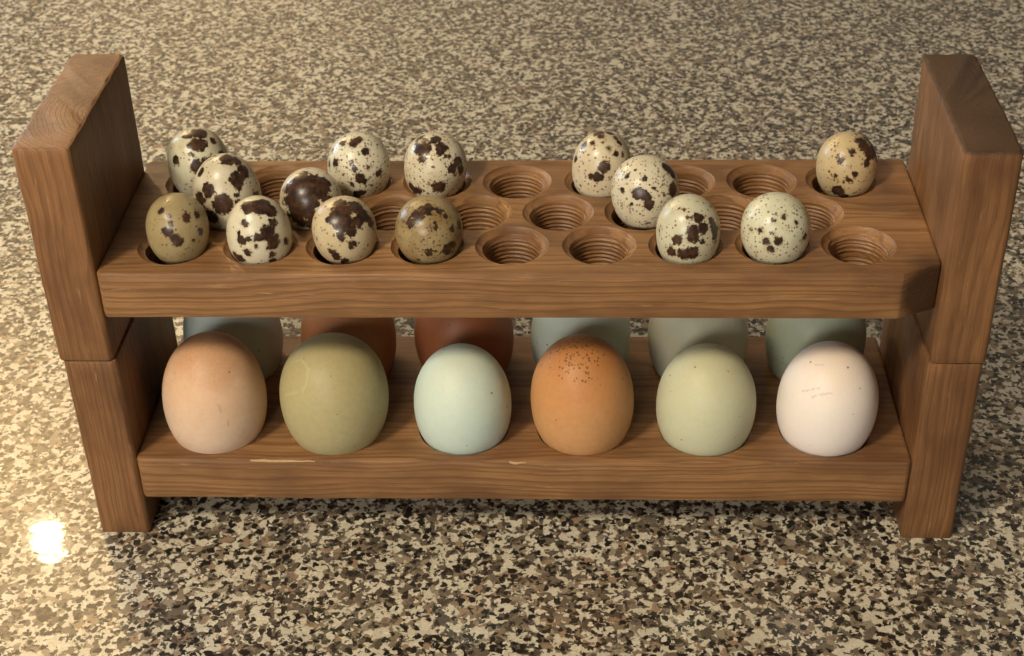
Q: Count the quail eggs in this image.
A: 14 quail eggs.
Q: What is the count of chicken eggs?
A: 12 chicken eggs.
